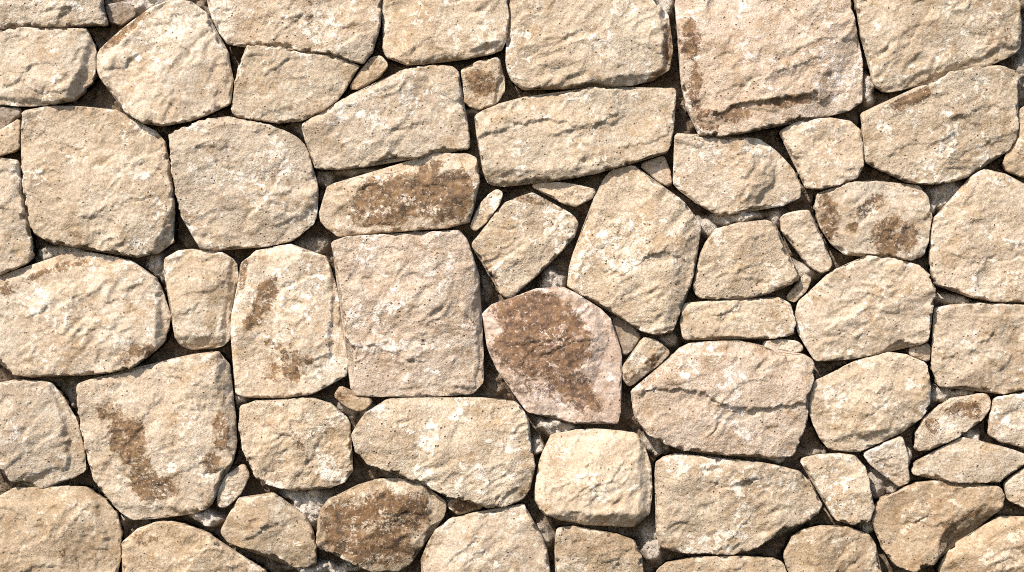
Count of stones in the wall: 73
